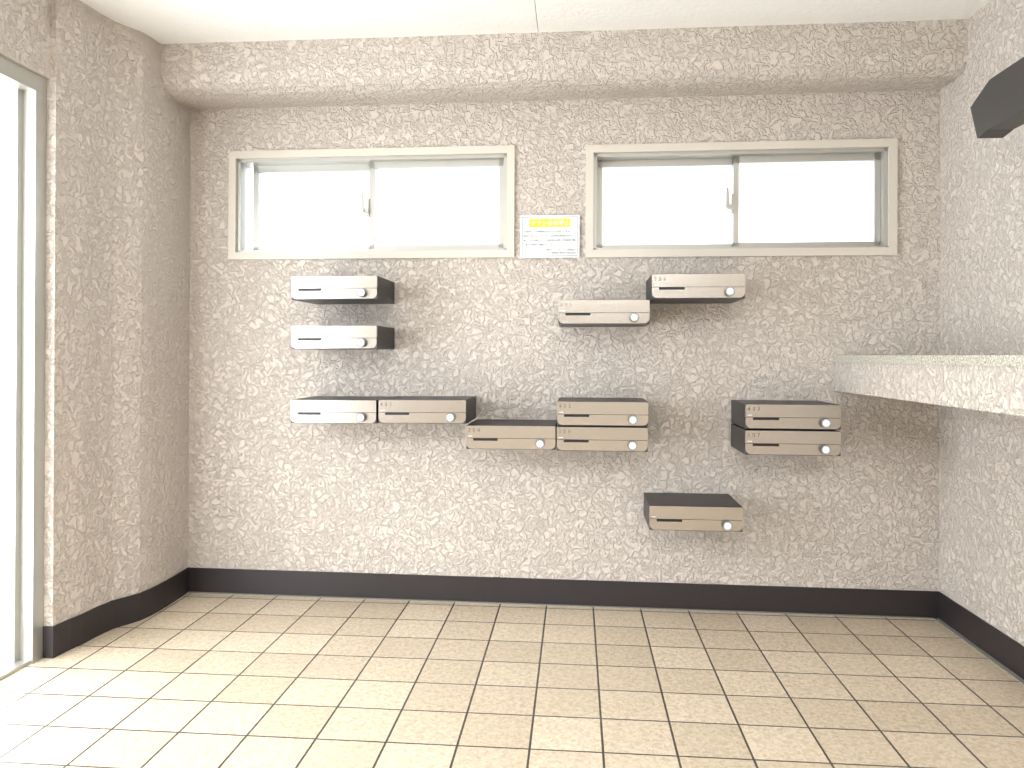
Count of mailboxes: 12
